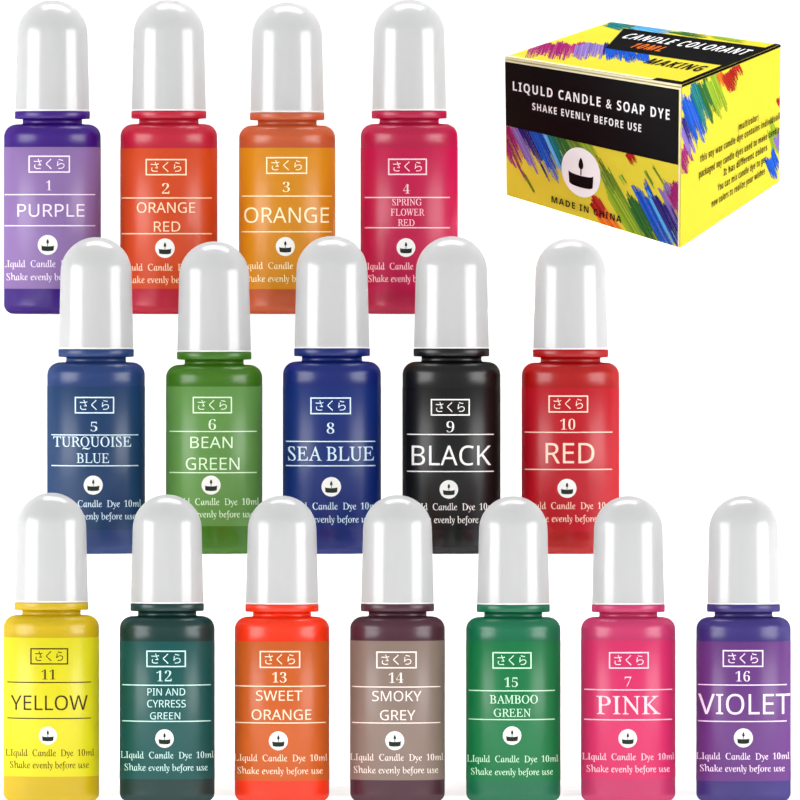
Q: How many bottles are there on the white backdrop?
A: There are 16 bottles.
